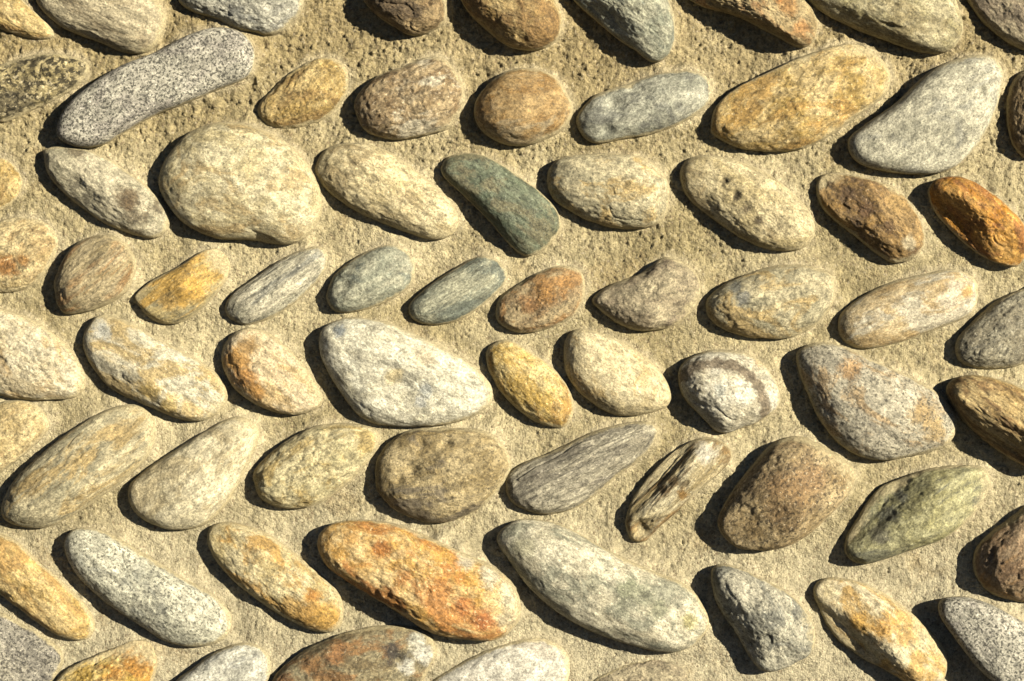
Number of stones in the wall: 71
